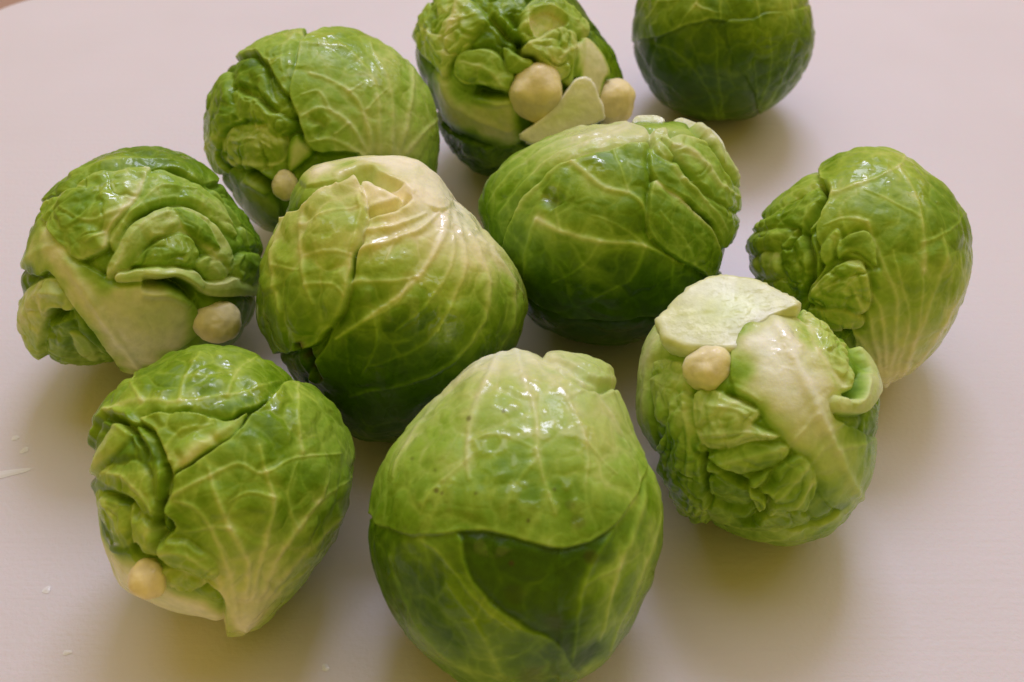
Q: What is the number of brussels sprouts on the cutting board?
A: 10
